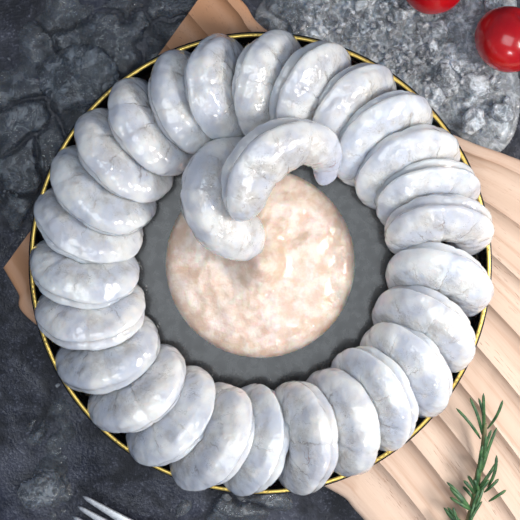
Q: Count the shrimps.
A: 28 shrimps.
